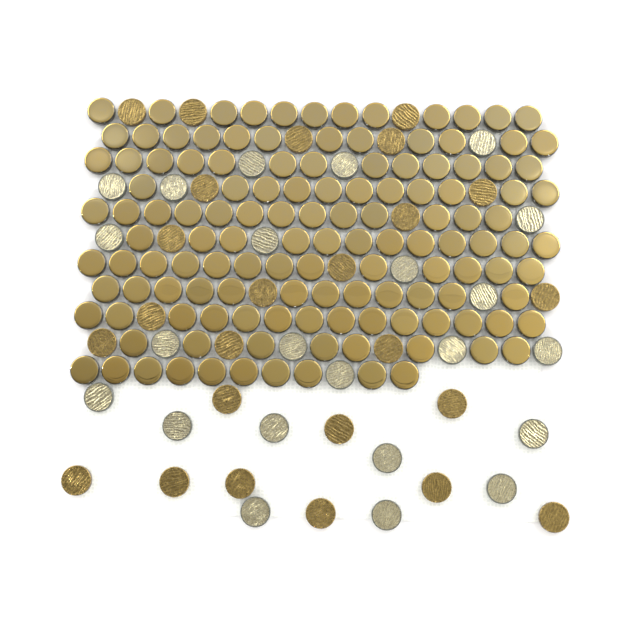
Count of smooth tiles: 130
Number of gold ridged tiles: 25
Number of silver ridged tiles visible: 23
